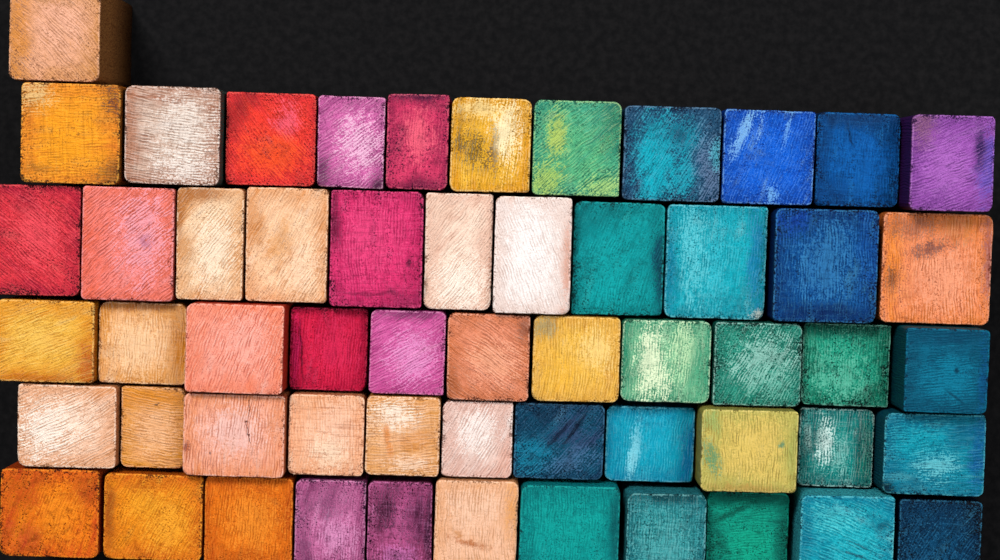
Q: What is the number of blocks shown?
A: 56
